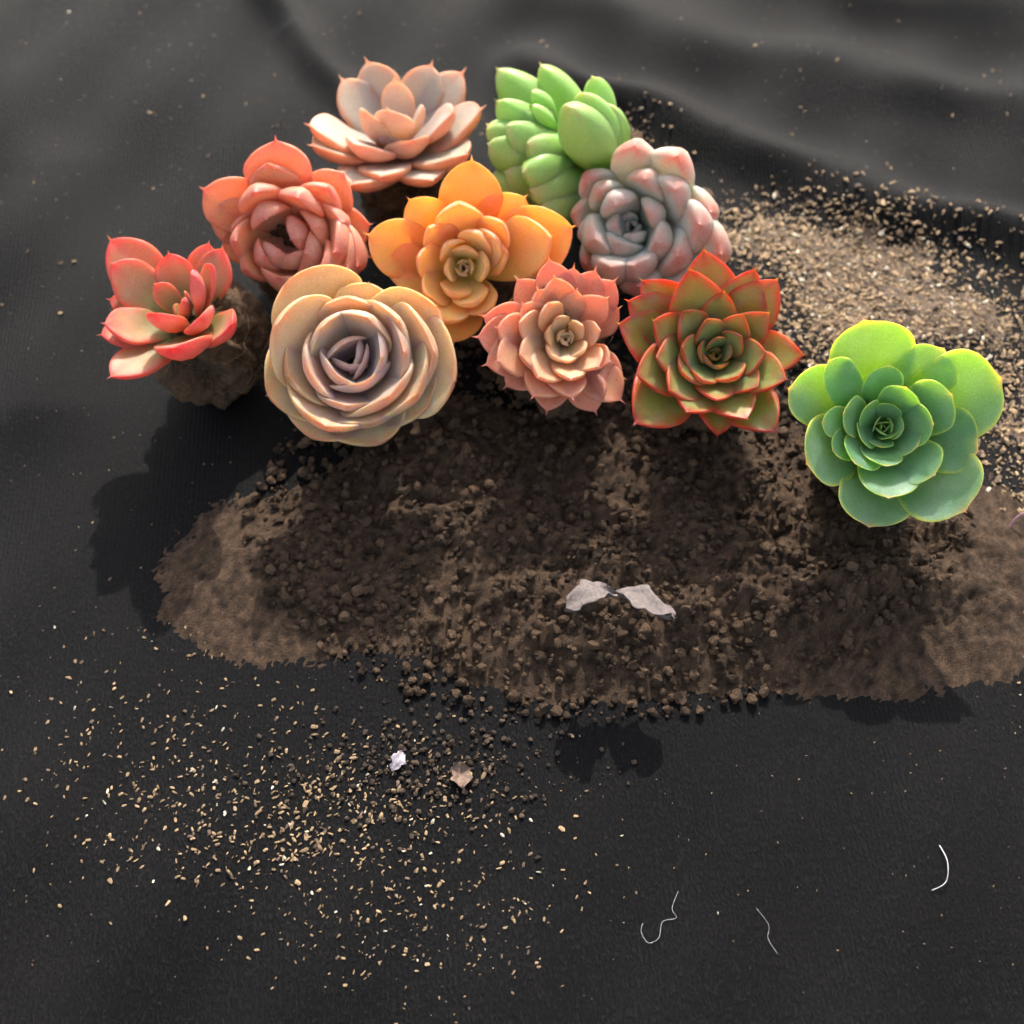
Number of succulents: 10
